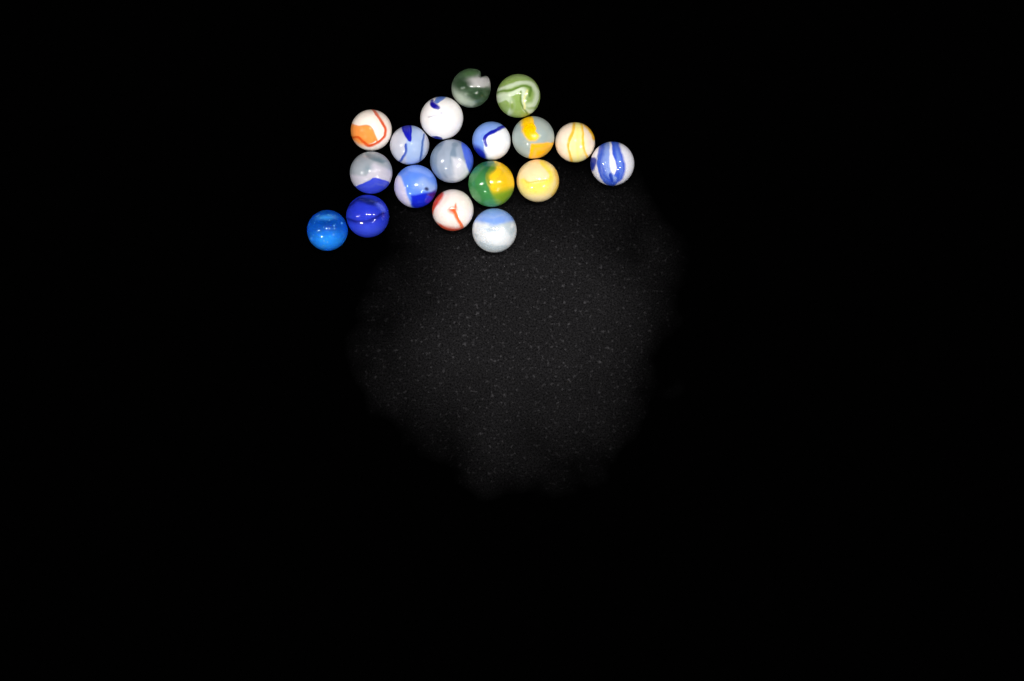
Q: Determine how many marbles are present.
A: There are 18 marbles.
